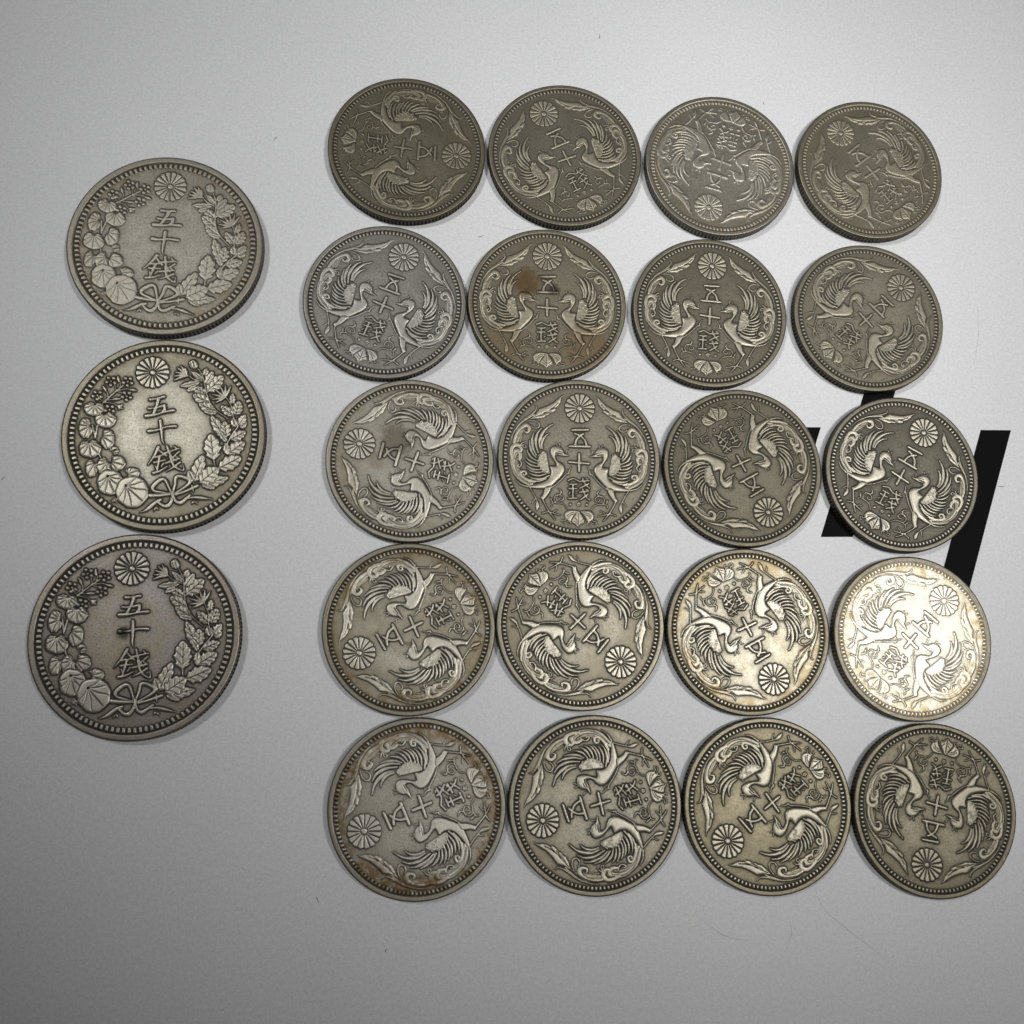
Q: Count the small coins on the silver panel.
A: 20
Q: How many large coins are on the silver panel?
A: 3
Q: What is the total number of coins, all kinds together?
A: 23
